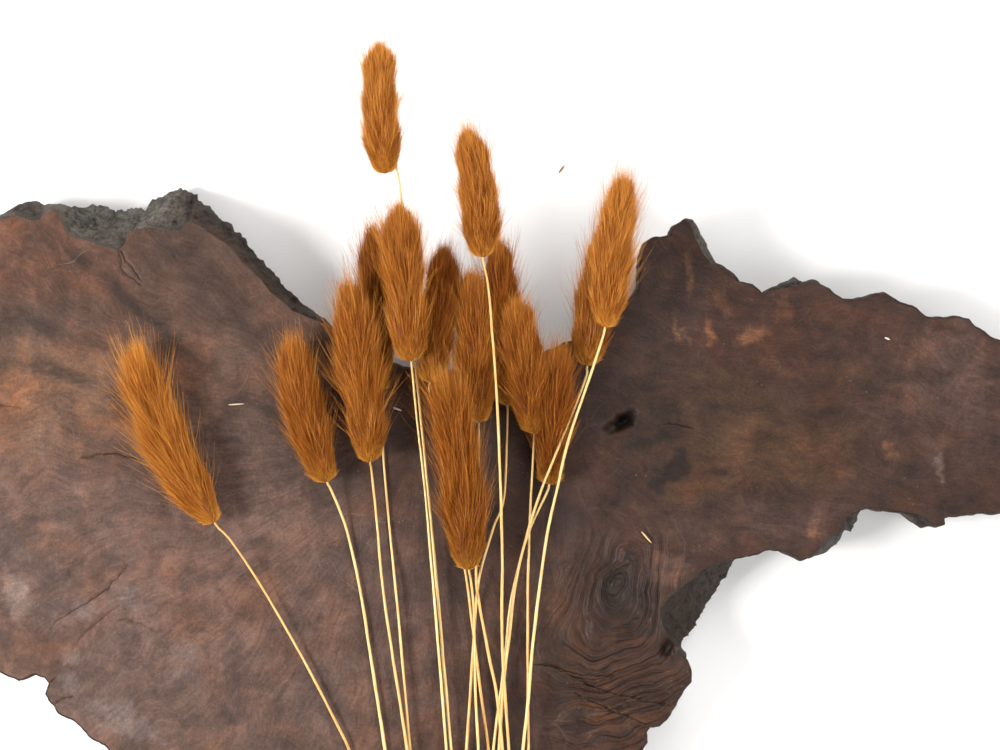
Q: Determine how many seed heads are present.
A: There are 15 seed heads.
